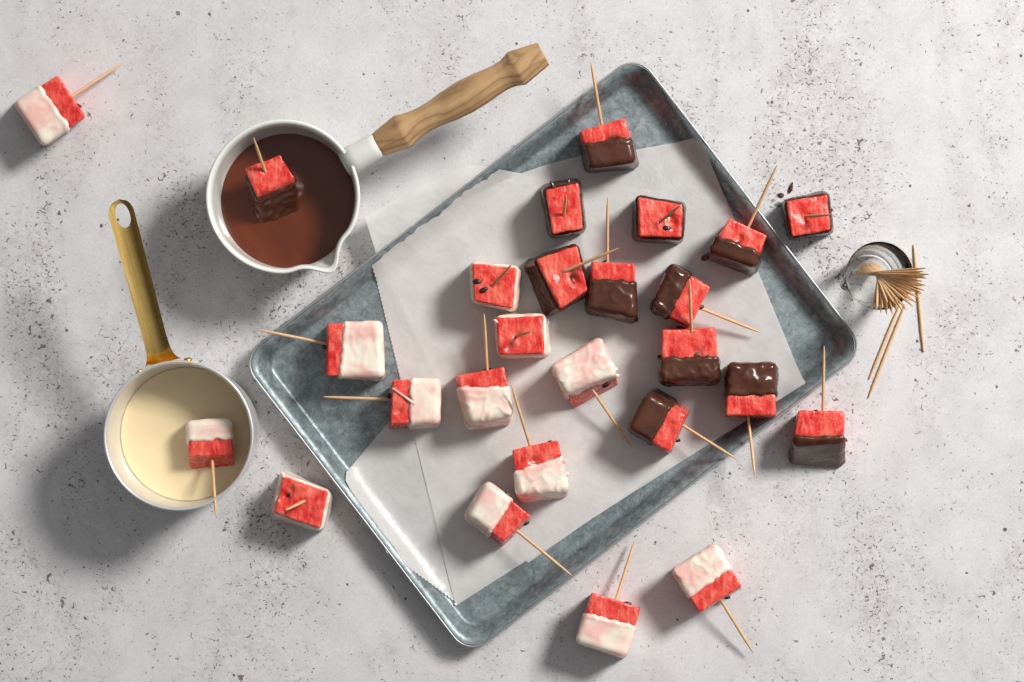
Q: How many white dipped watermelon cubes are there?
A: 13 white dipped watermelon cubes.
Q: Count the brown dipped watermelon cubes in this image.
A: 13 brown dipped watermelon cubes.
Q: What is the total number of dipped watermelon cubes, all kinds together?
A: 26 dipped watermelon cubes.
